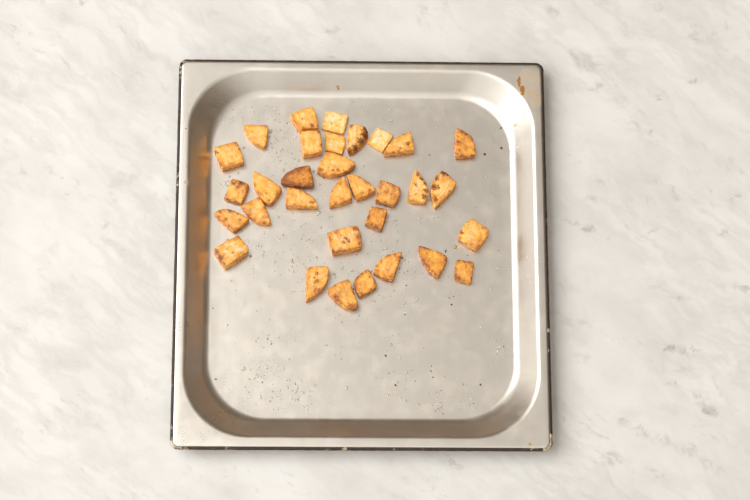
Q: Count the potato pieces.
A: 32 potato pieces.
